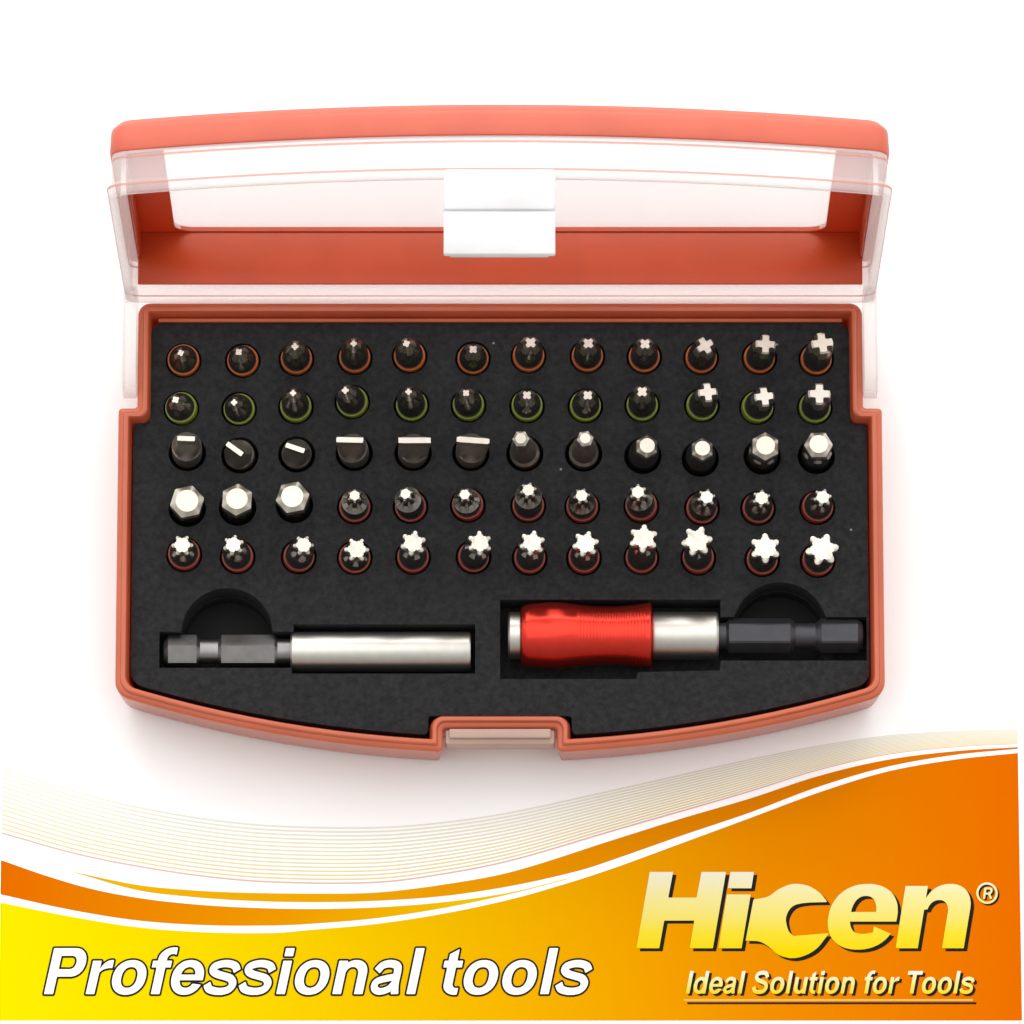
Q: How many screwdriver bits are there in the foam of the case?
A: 60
